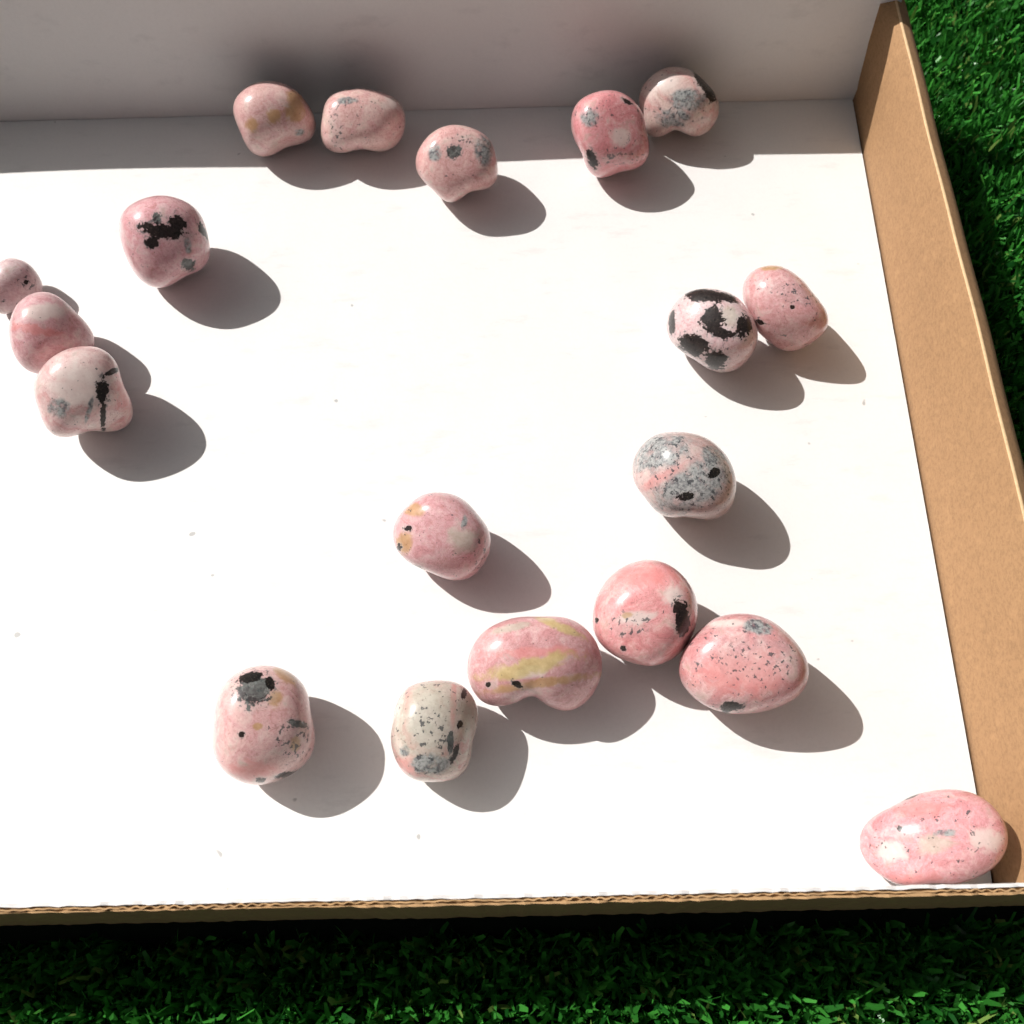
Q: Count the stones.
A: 19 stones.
